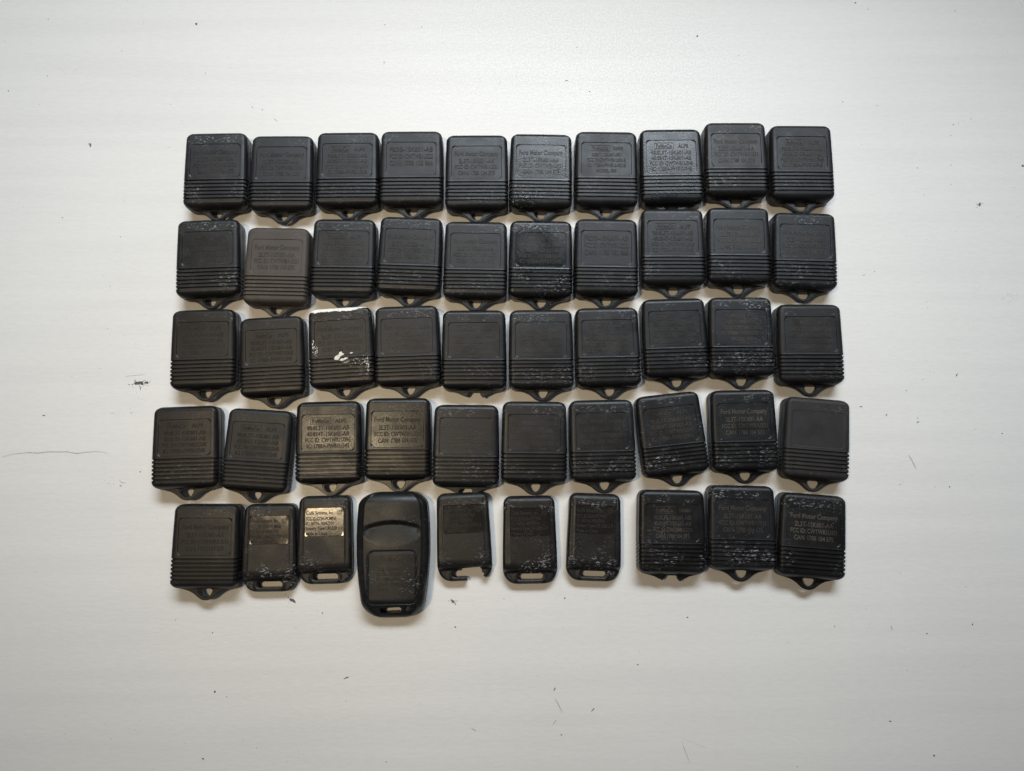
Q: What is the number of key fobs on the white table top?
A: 50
